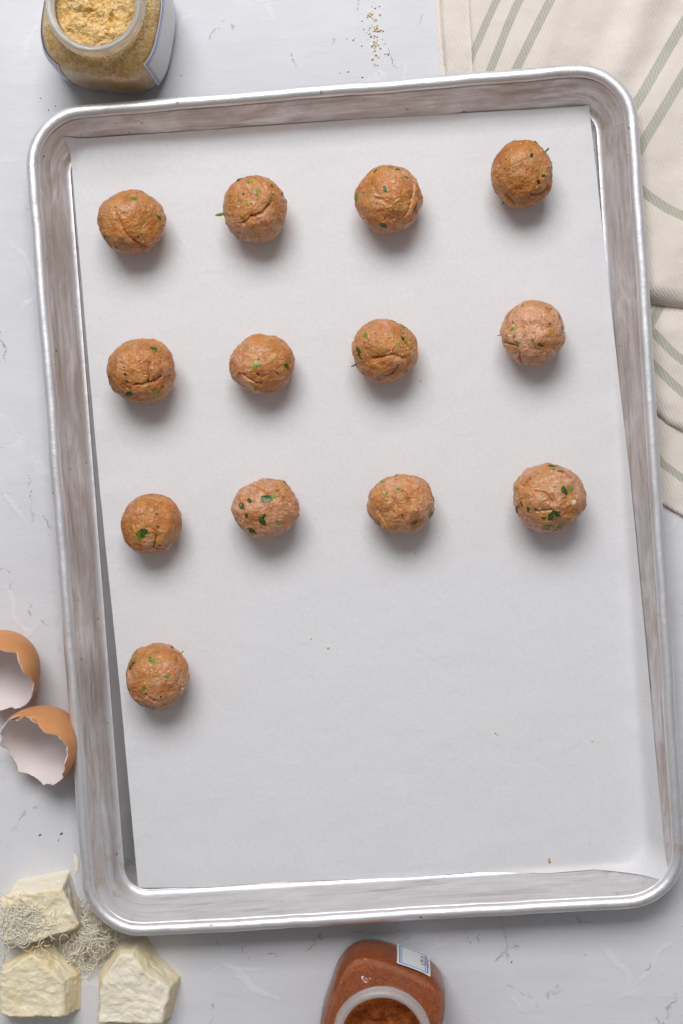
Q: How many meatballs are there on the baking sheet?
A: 13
